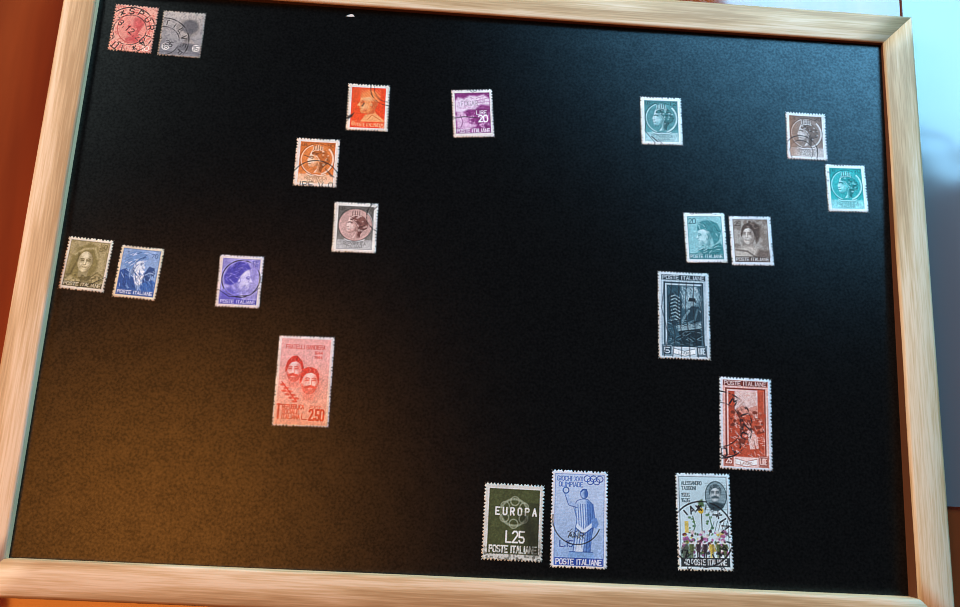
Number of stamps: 20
